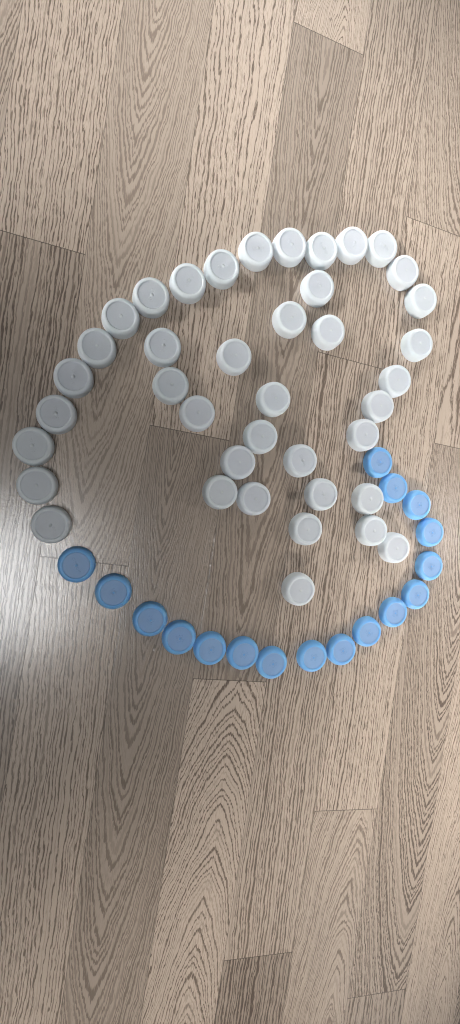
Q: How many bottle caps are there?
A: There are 57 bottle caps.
